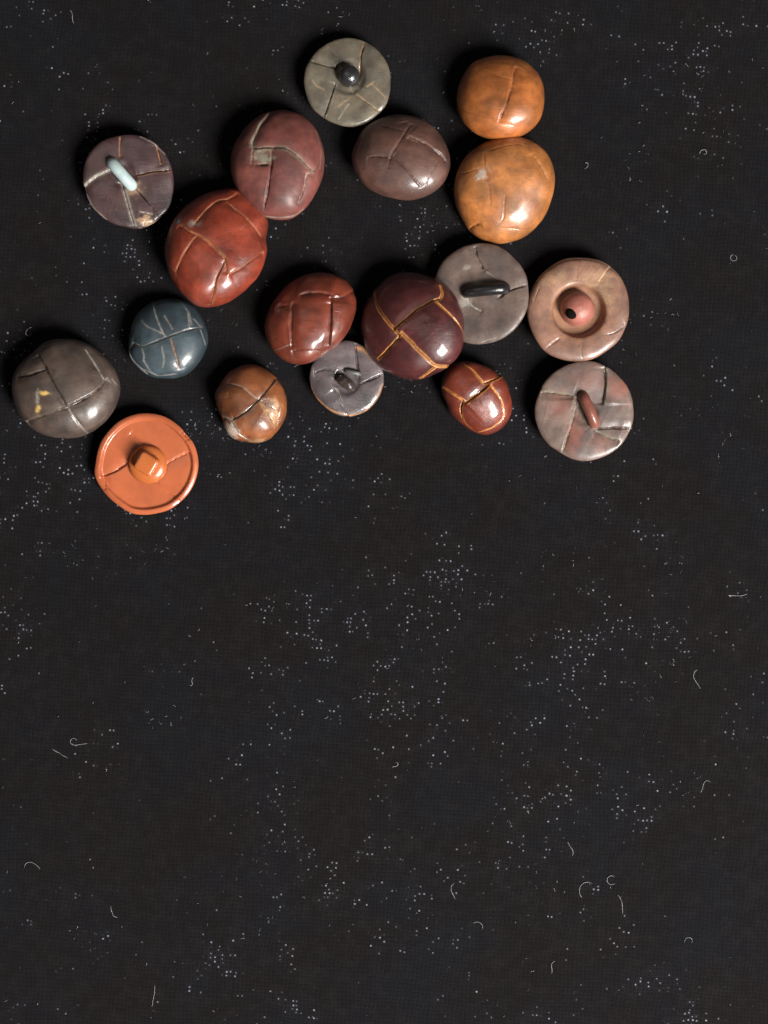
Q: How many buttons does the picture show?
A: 18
